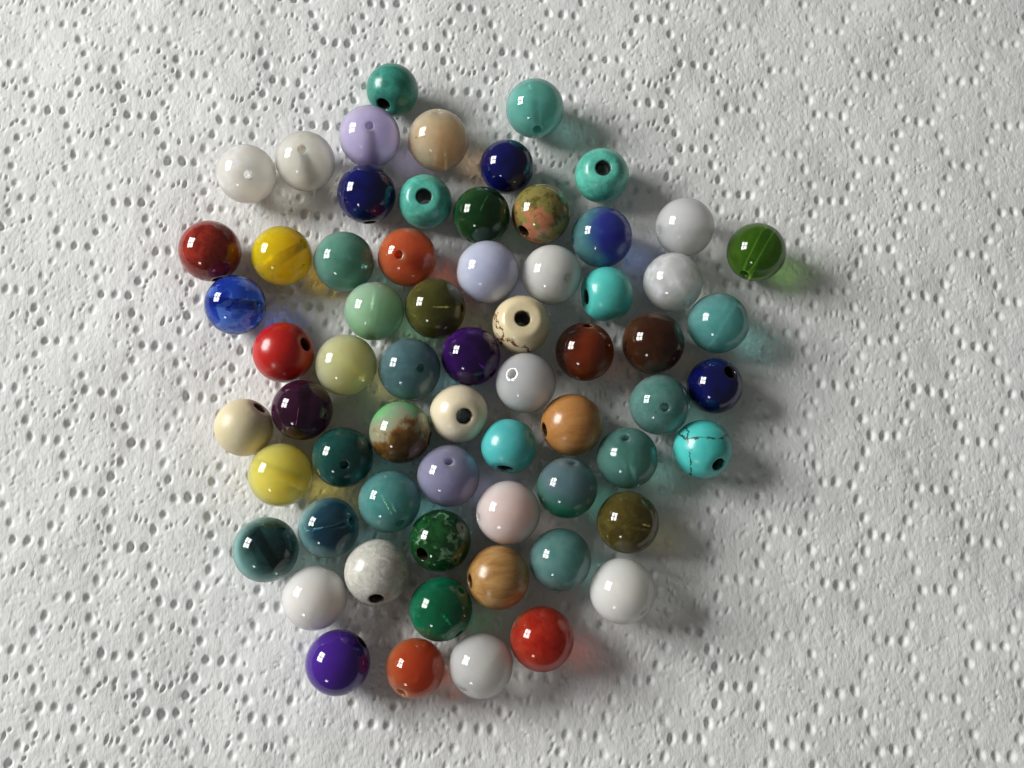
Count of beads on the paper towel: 65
